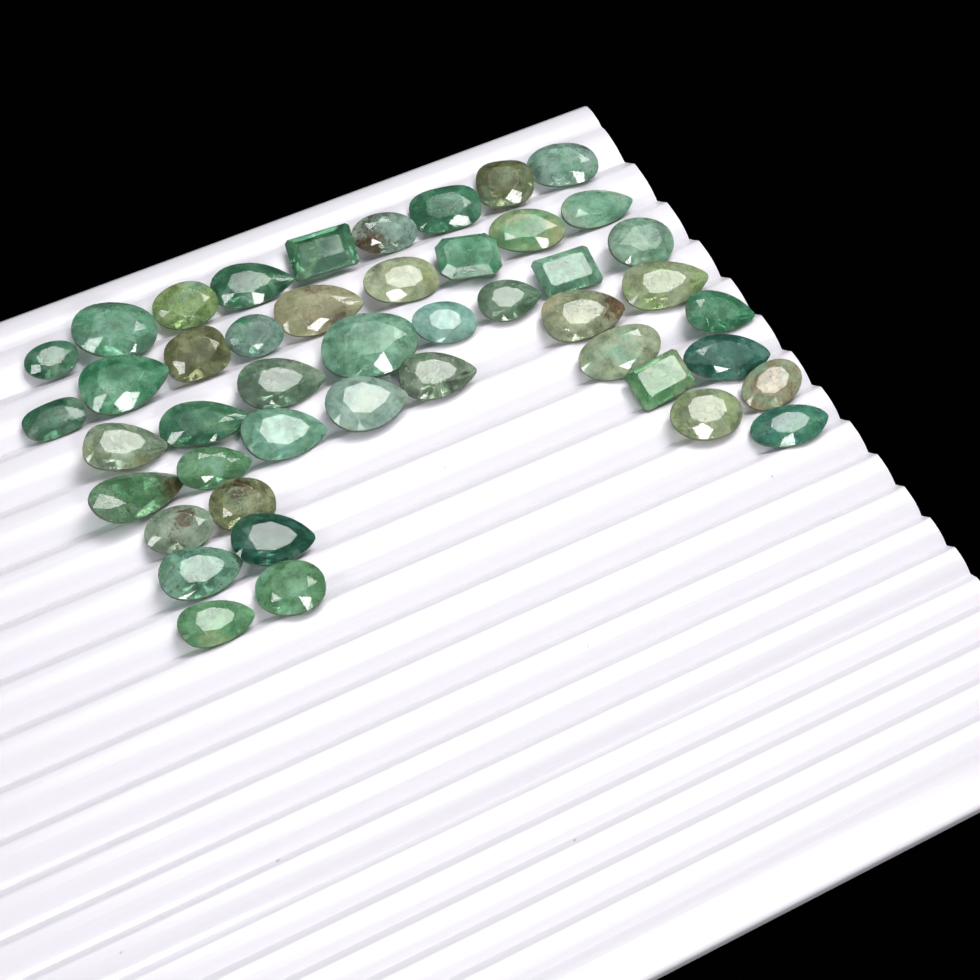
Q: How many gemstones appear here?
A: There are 46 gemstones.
